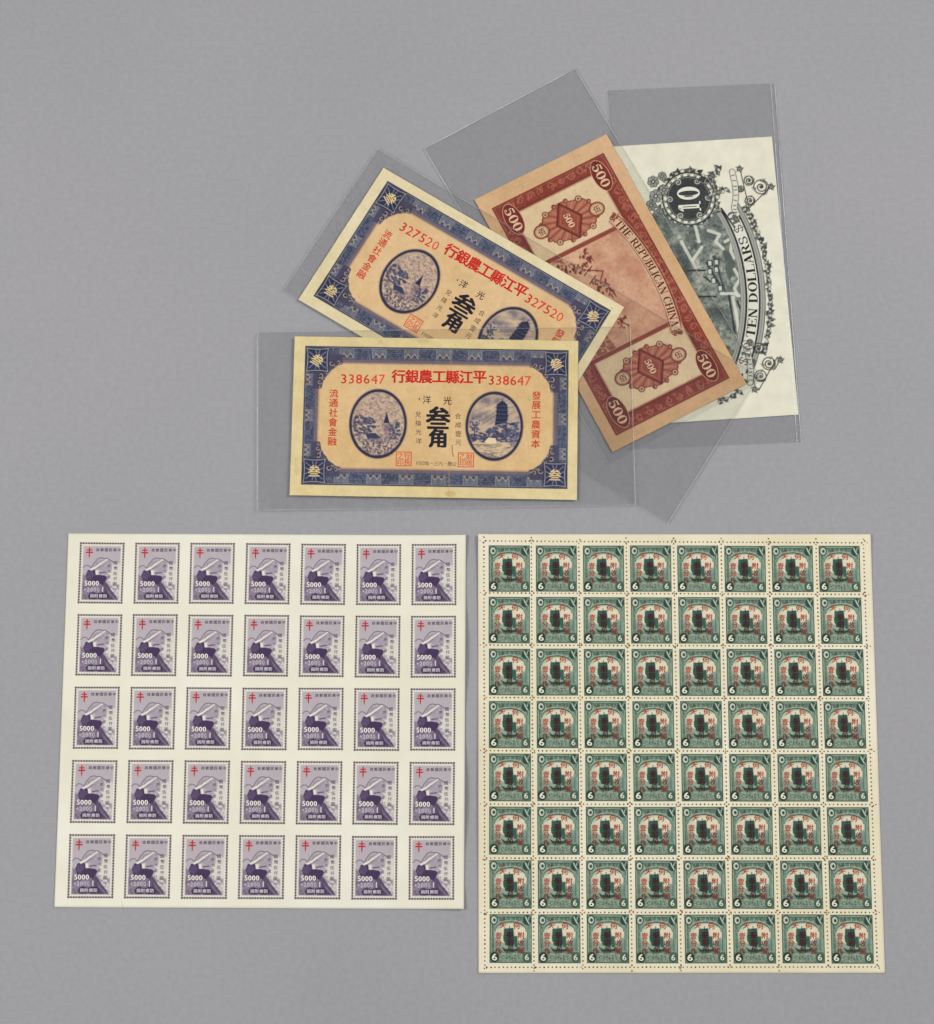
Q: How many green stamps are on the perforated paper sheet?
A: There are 64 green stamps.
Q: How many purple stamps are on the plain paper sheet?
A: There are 35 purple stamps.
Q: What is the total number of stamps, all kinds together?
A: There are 99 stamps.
